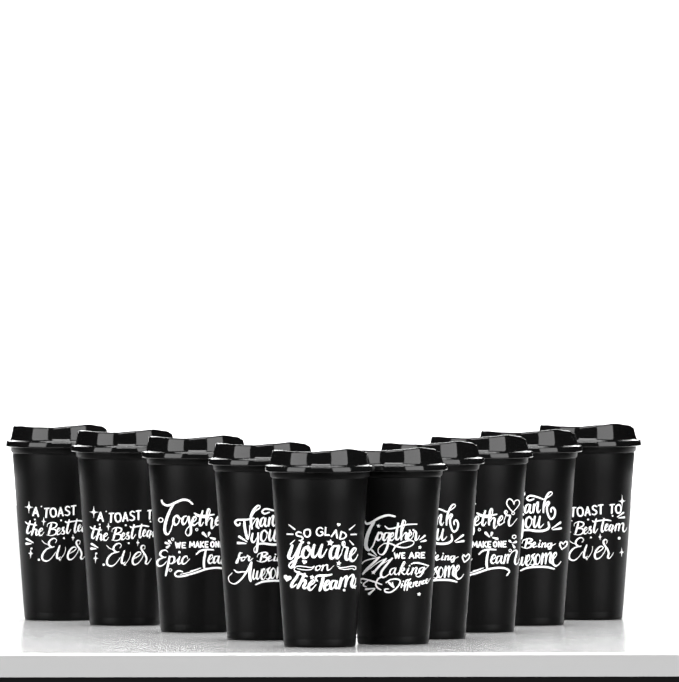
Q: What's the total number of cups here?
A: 10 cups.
